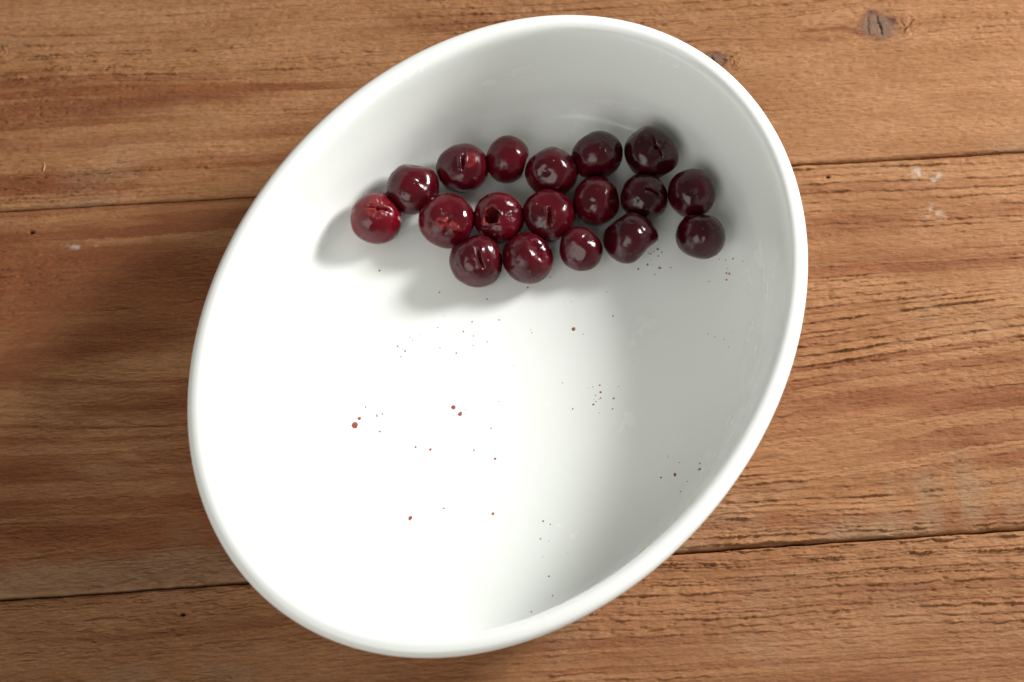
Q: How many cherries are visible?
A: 18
